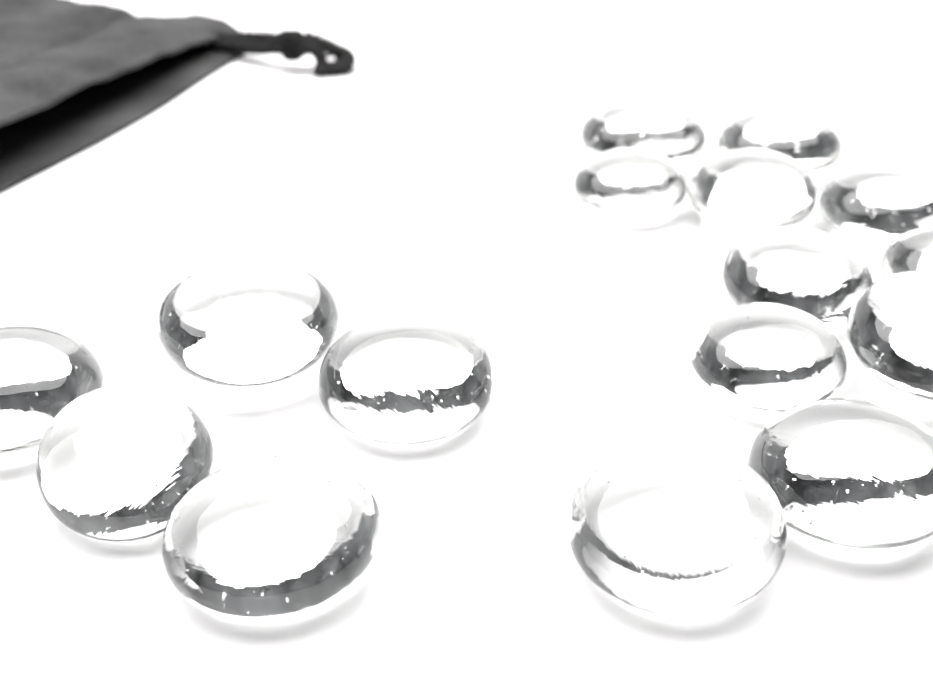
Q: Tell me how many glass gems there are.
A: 16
